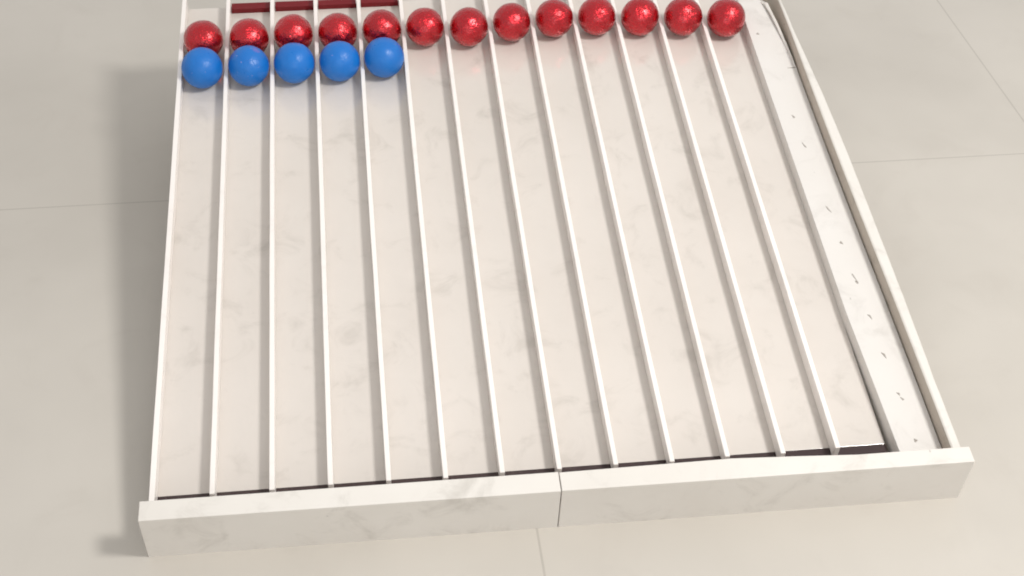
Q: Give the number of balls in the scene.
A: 18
